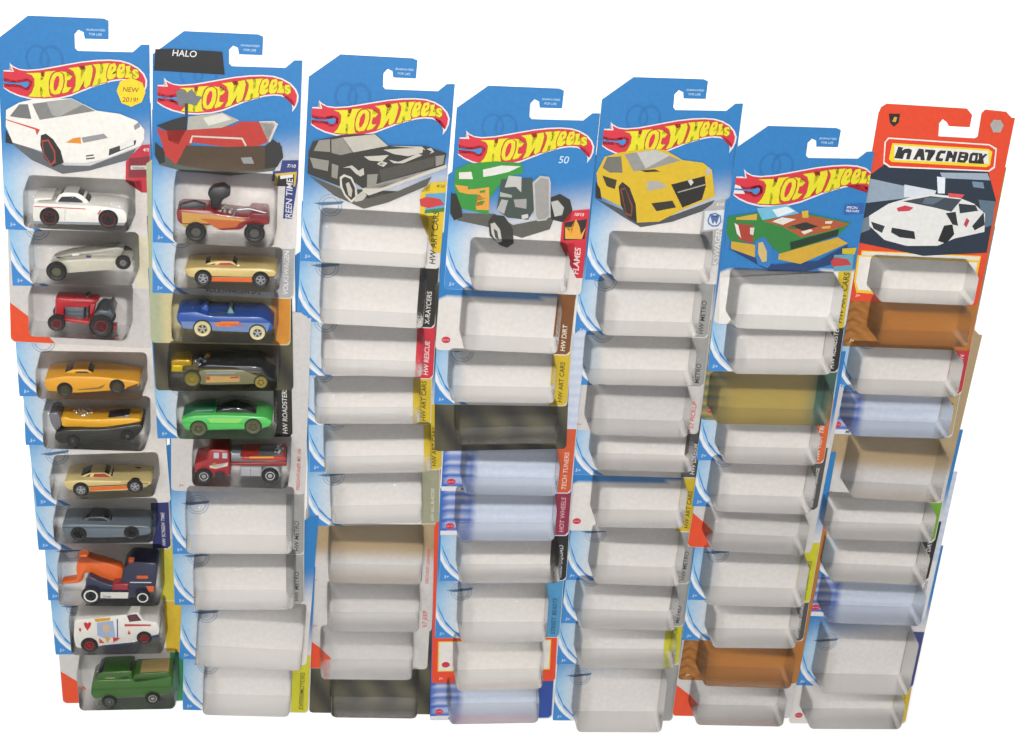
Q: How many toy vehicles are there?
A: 16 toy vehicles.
